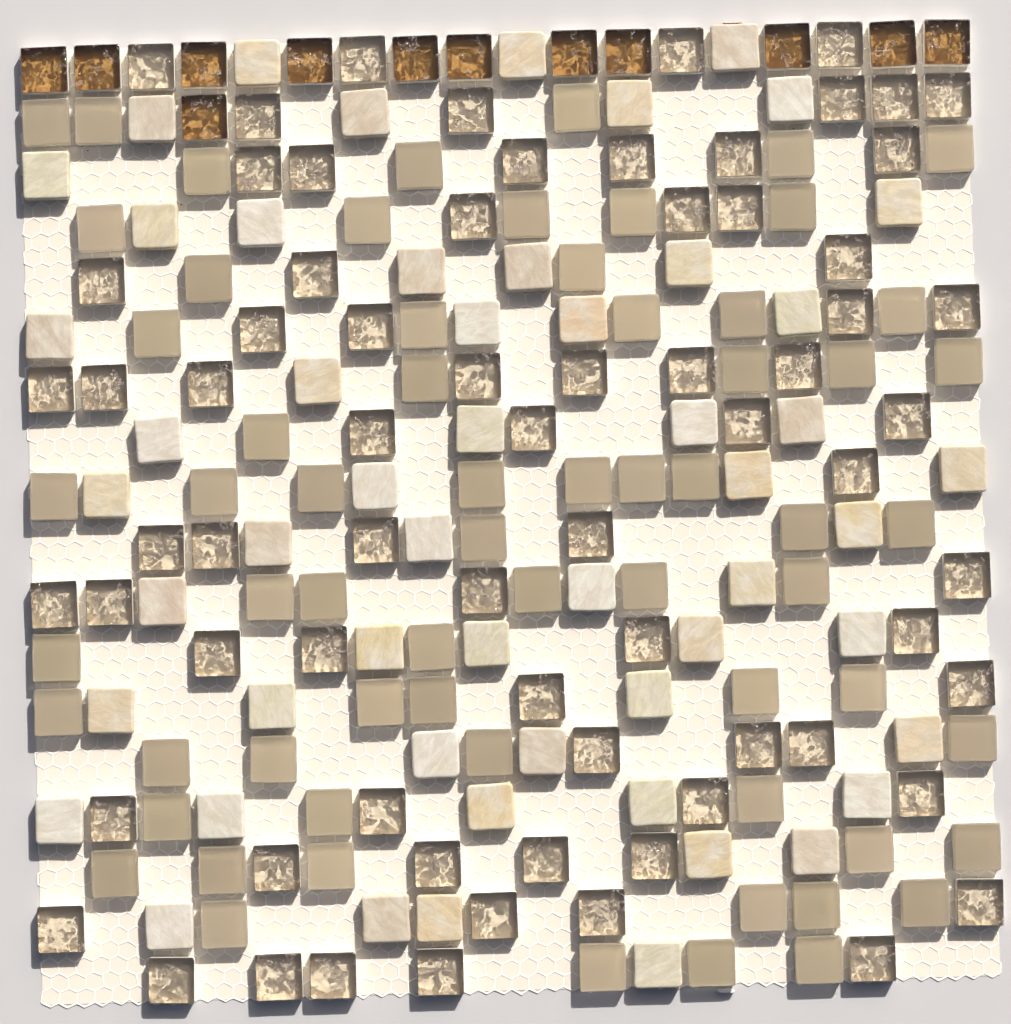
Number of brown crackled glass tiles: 12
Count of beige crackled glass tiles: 71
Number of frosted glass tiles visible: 65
